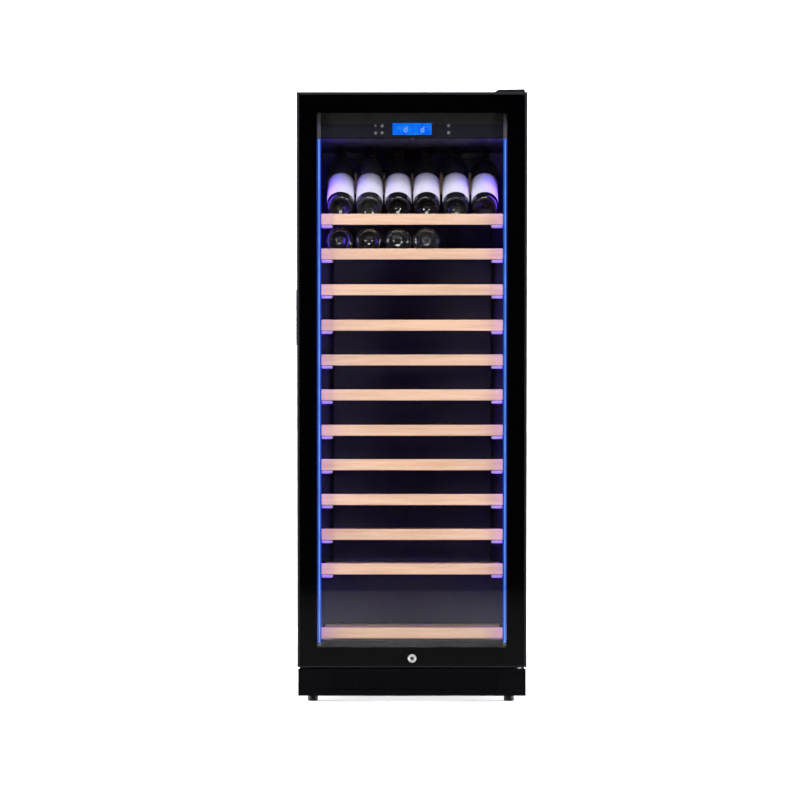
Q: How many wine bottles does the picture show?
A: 10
